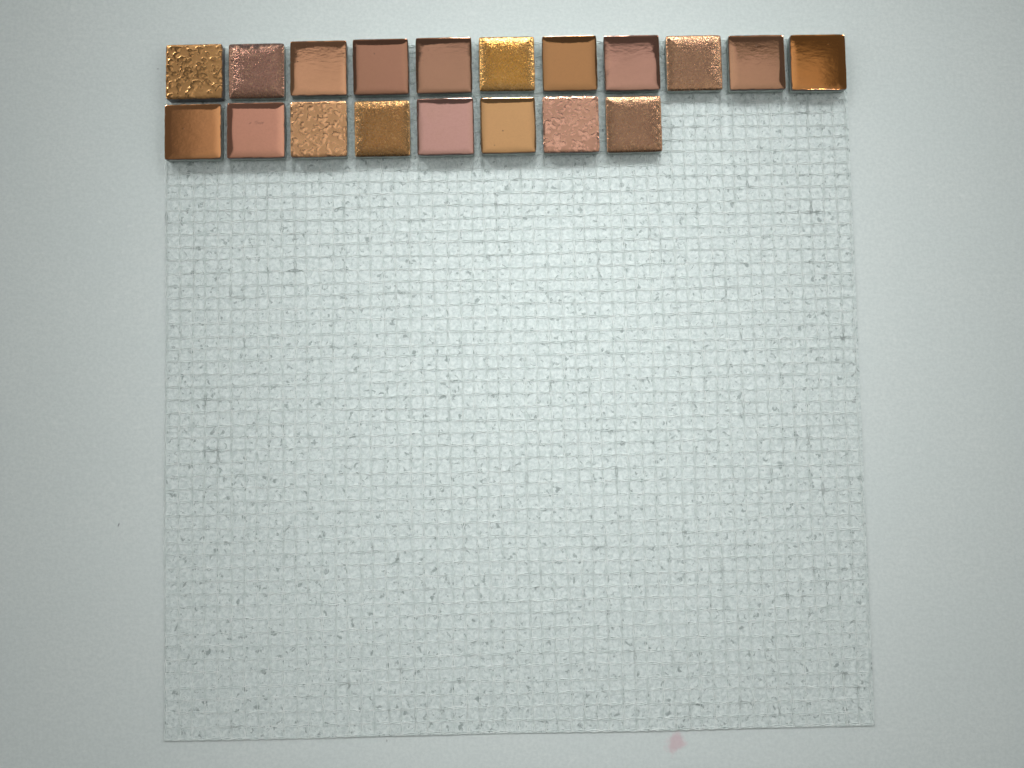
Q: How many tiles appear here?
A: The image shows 19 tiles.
